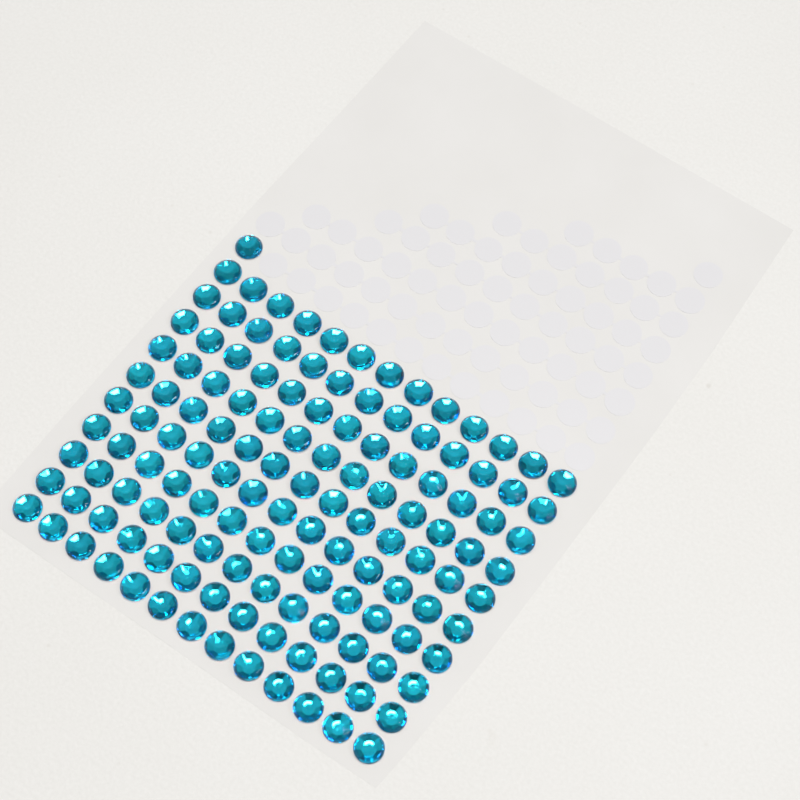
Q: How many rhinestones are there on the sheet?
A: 131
